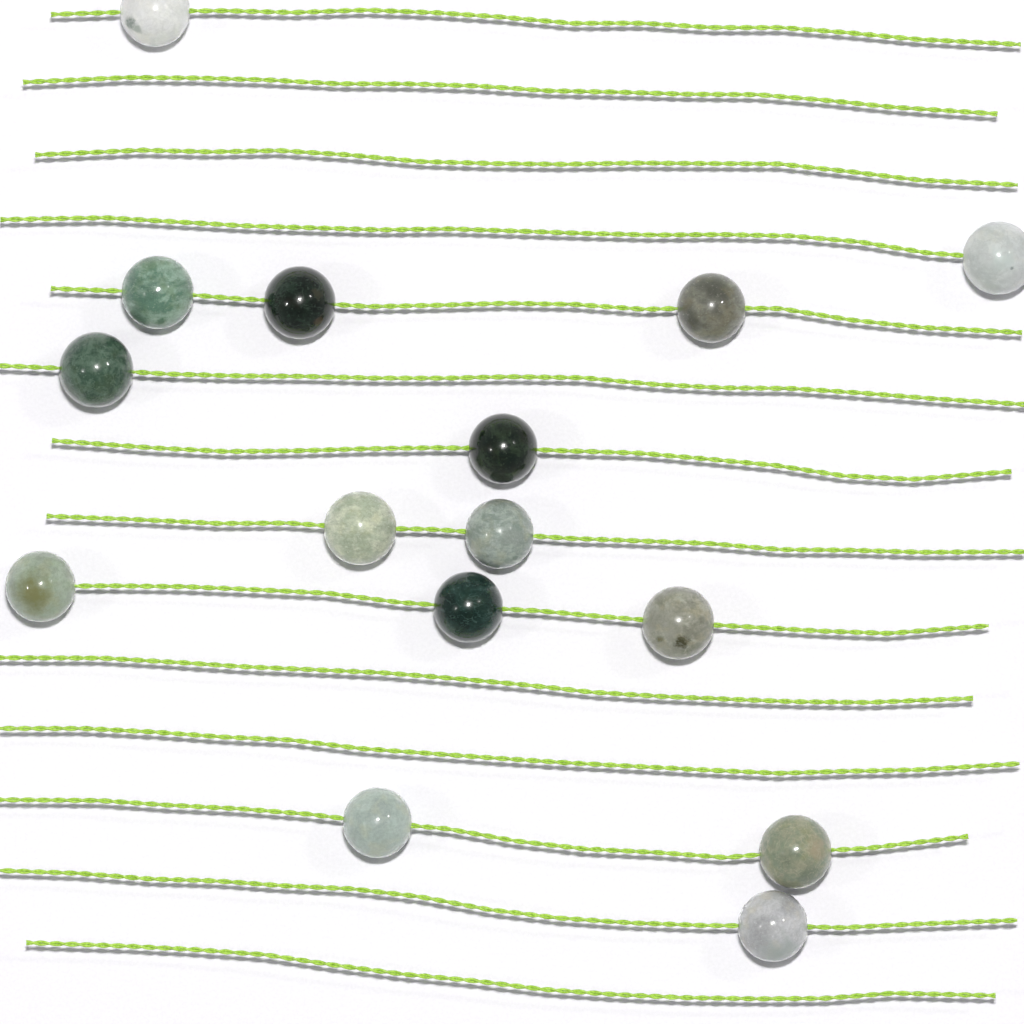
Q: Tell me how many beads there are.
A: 15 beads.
